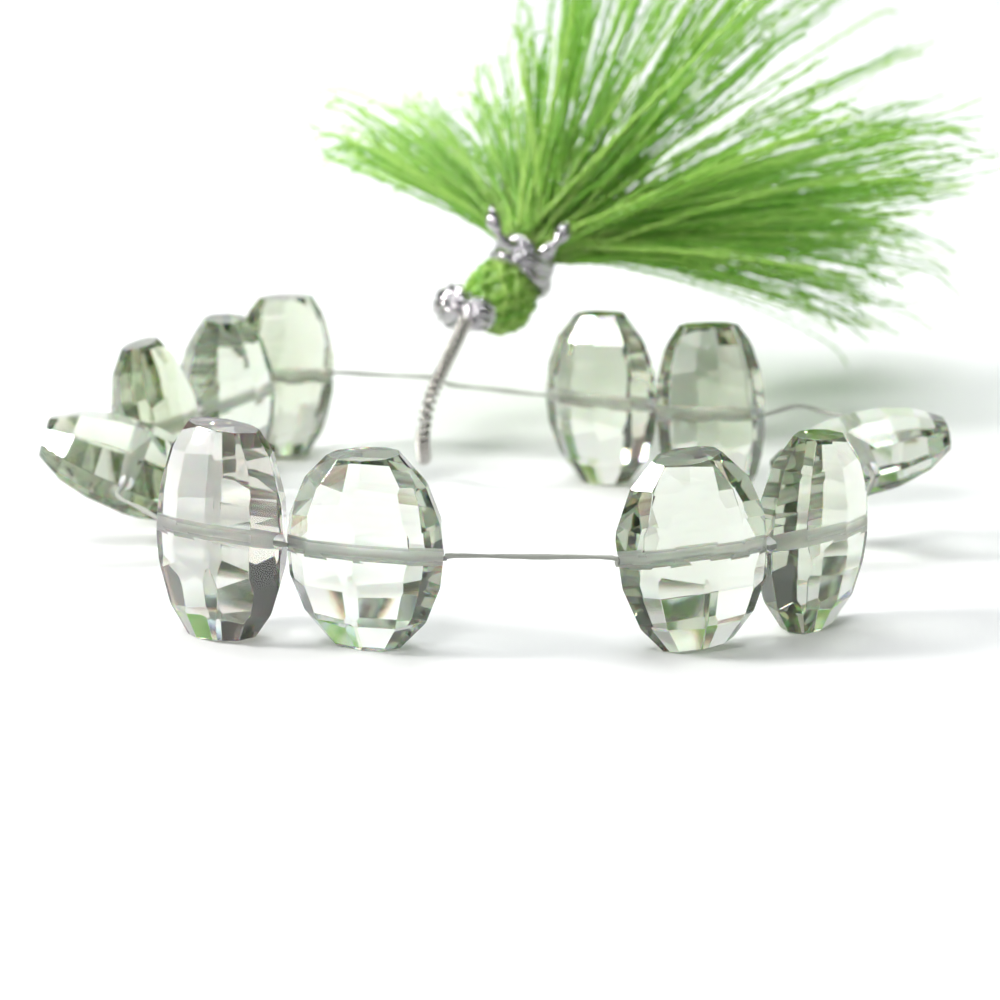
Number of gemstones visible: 11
